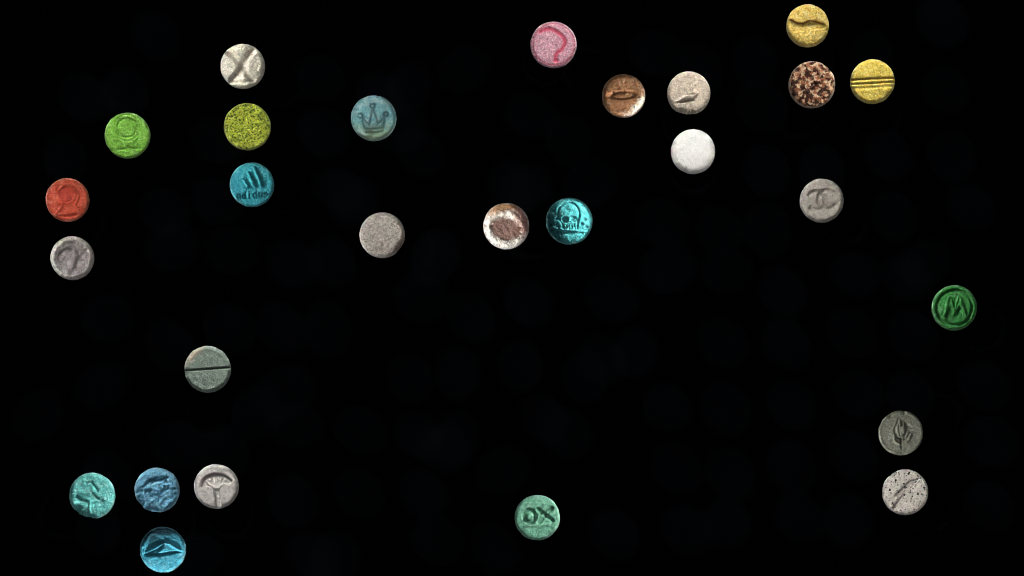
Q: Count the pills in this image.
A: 27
